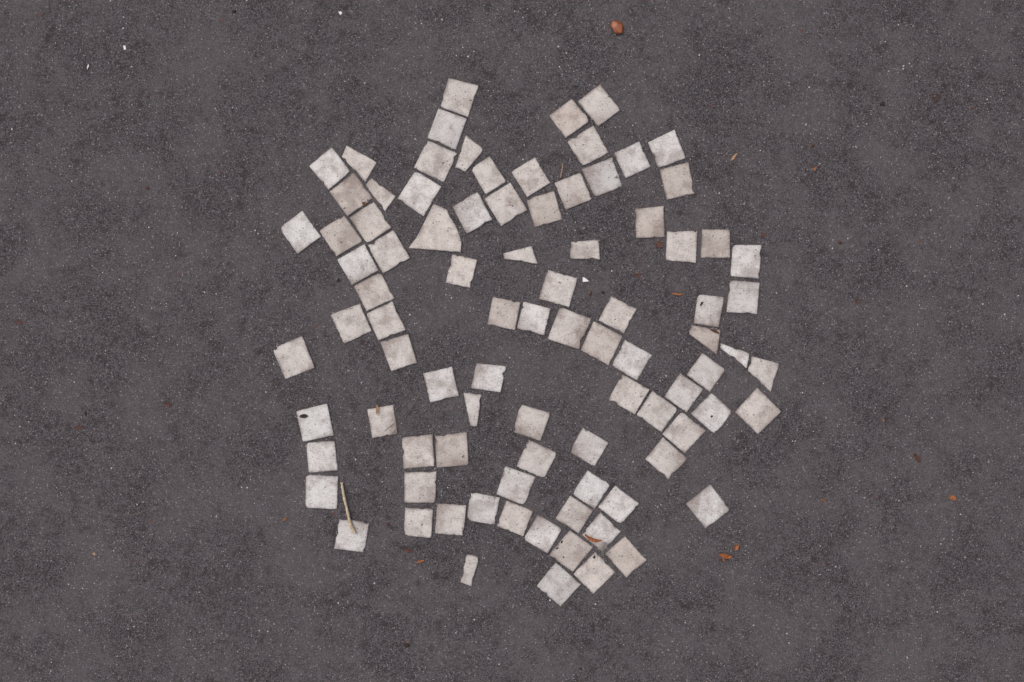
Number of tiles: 90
